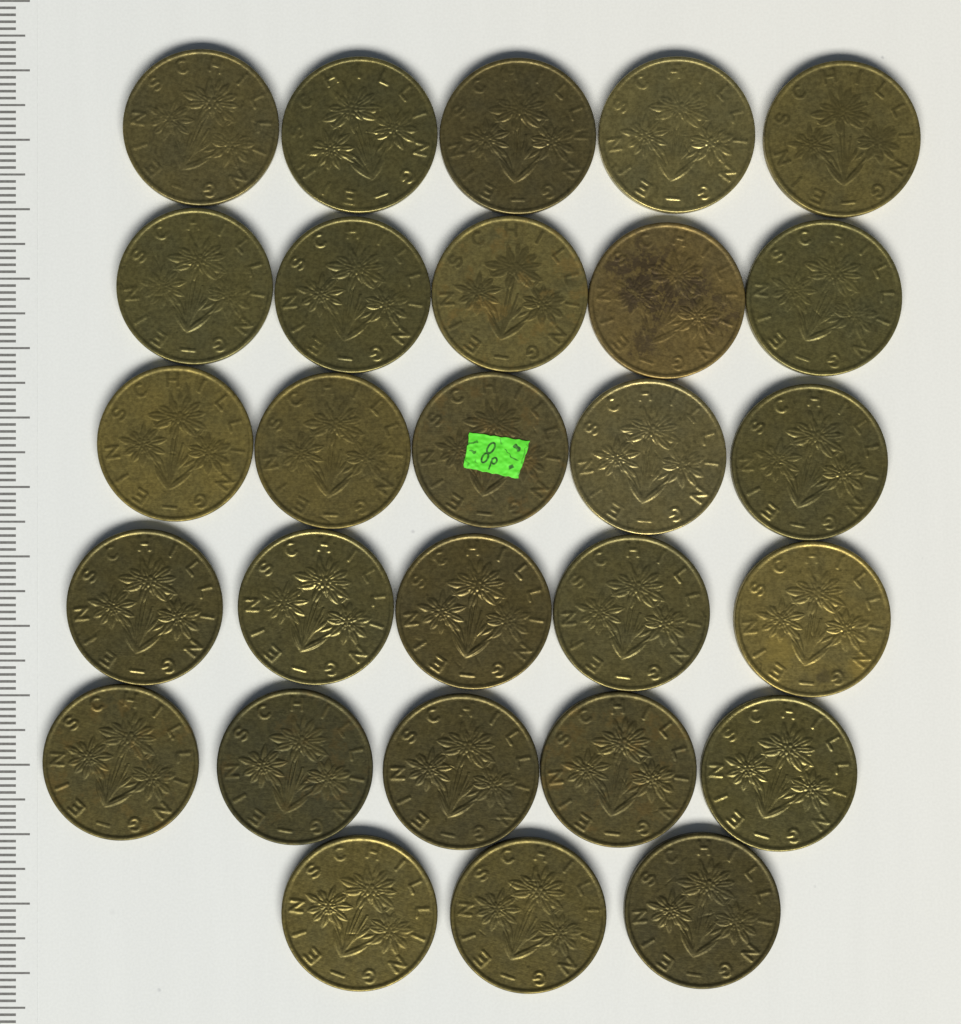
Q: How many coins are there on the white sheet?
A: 28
